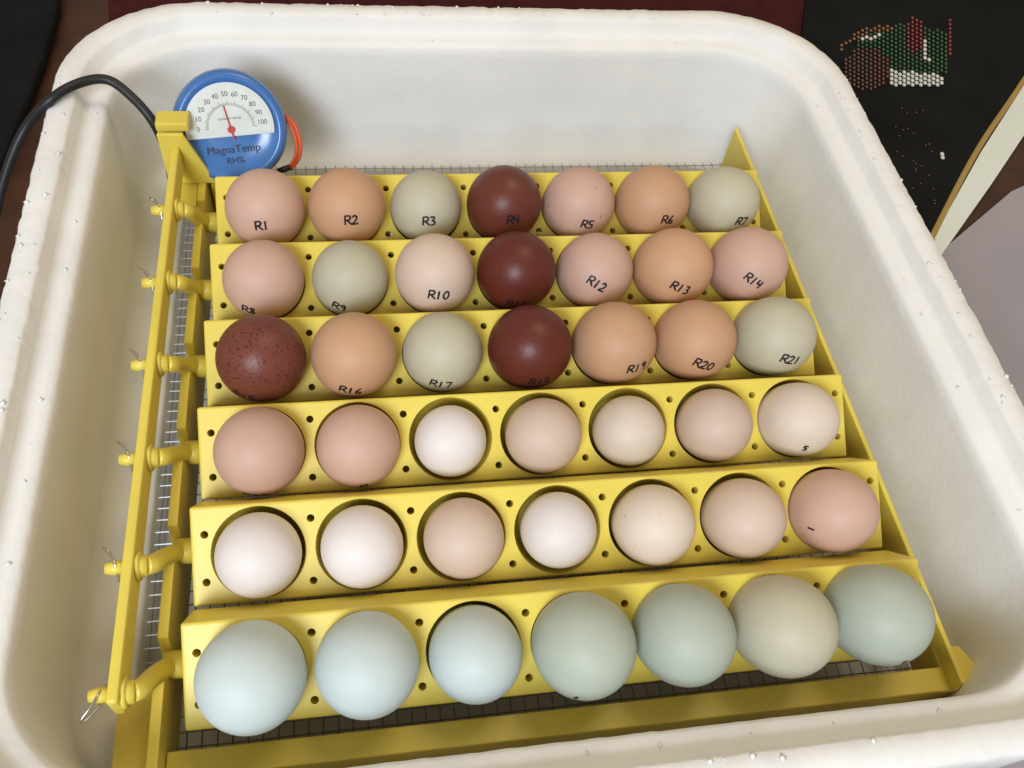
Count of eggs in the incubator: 42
